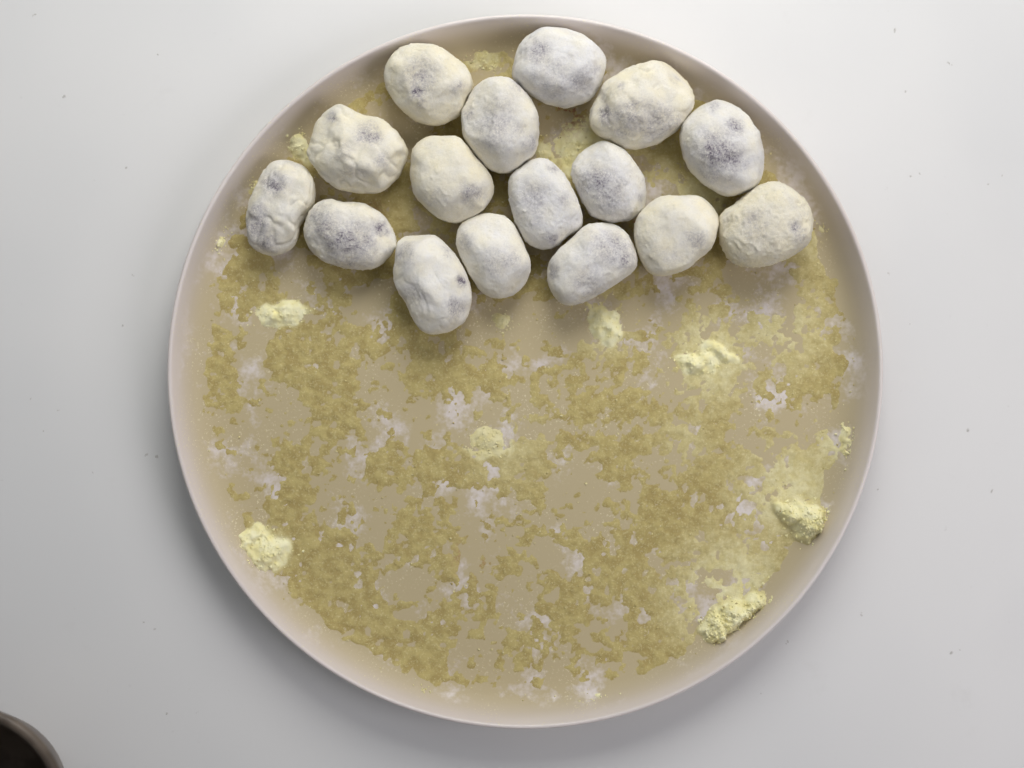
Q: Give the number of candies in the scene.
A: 16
